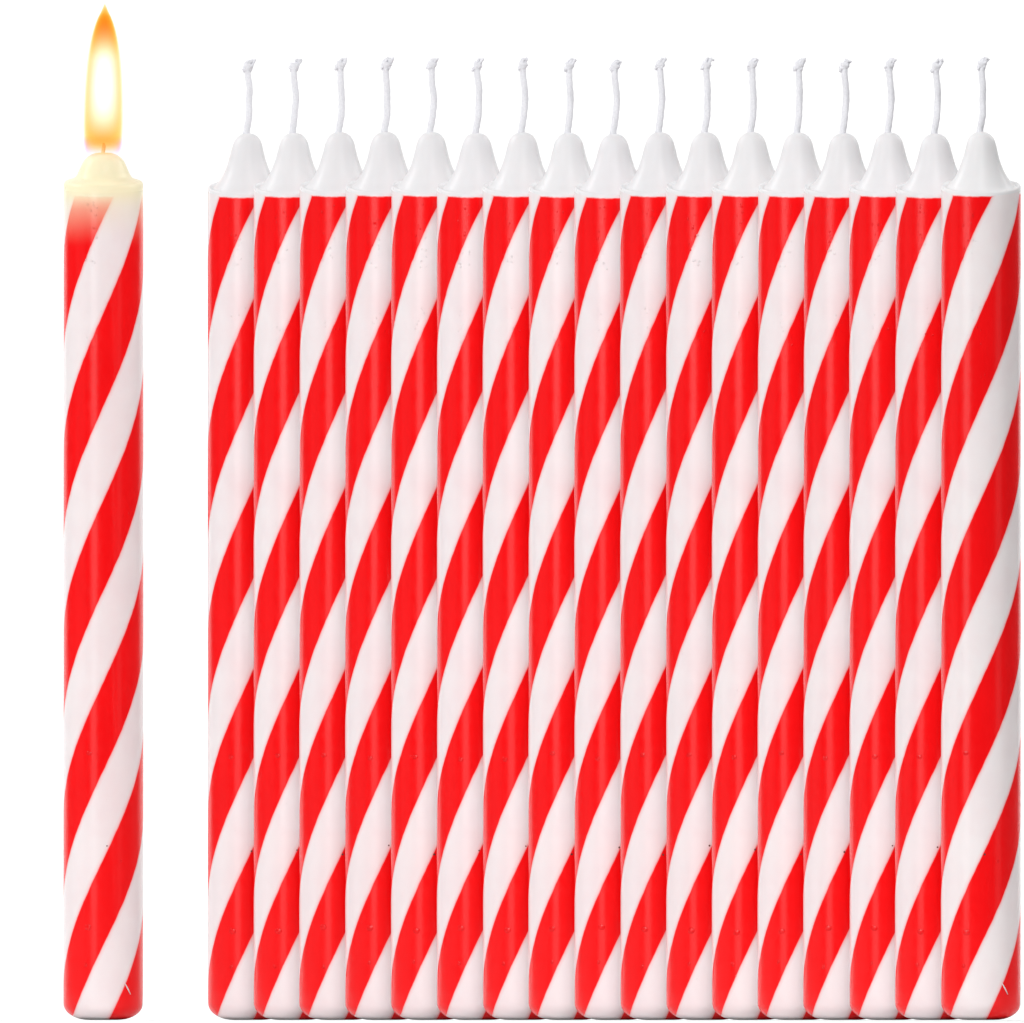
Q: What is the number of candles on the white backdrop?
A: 18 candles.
